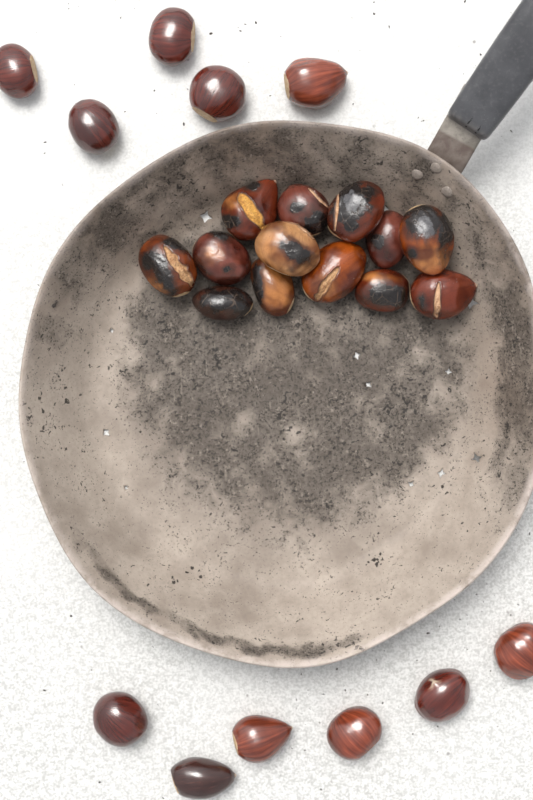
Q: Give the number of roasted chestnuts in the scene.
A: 13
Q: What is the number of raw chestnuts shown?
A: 11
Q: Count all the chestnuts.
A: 24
